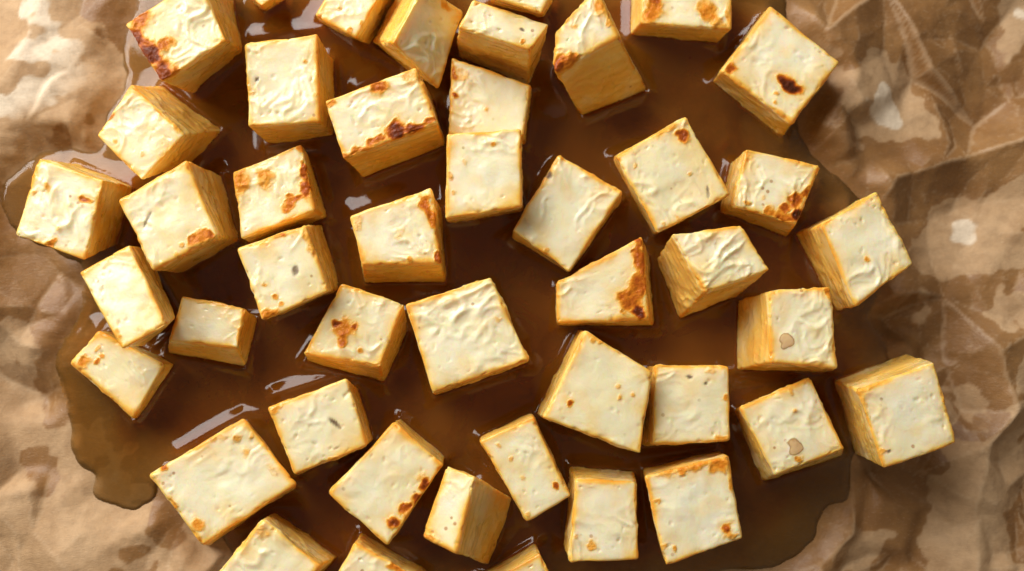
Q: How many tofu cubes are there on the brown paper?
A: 45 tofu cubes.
